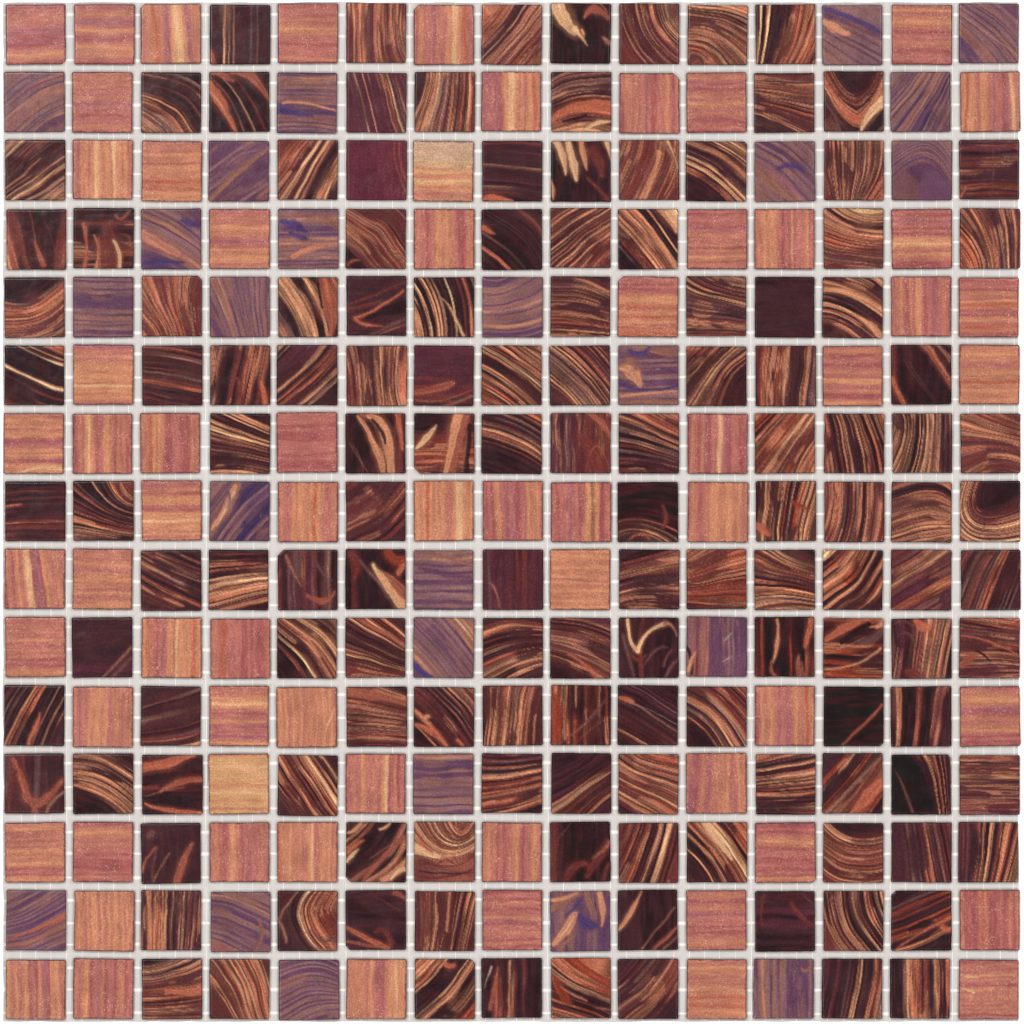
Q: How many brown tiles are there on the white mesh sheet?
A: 136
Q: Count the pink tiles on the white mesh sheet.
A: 65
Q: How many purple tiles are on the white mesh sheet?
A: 24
